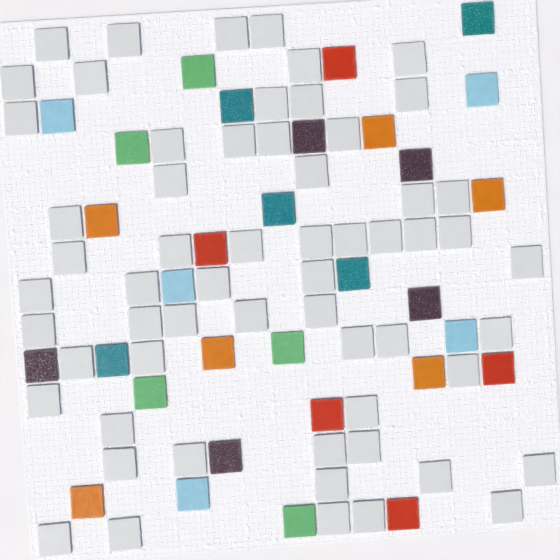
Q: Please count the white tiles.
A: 60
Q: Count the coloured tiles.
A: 31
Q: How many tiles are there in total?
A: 91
